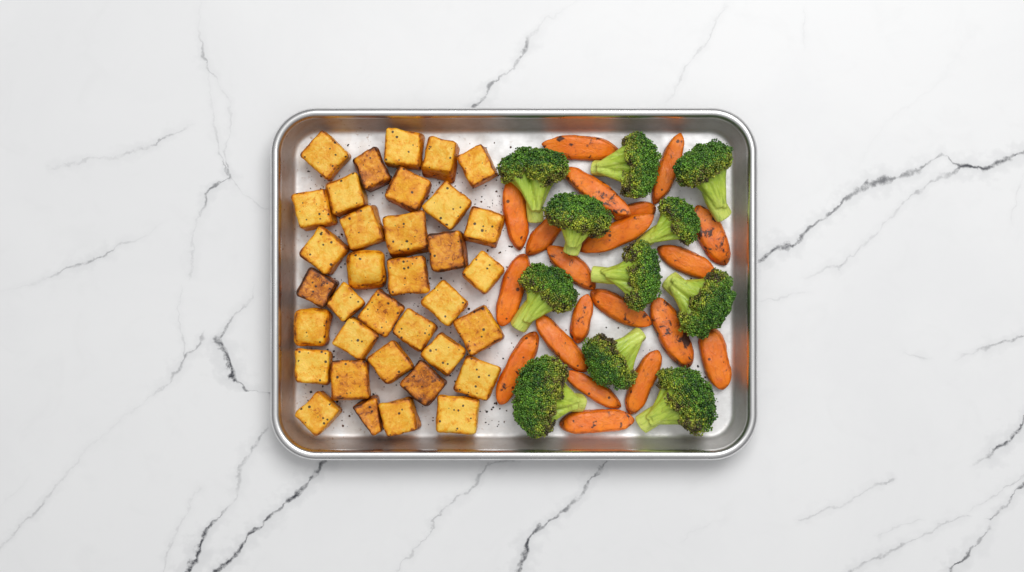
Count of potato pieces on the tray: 35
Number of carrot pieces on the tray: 20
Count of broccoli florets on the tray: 11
